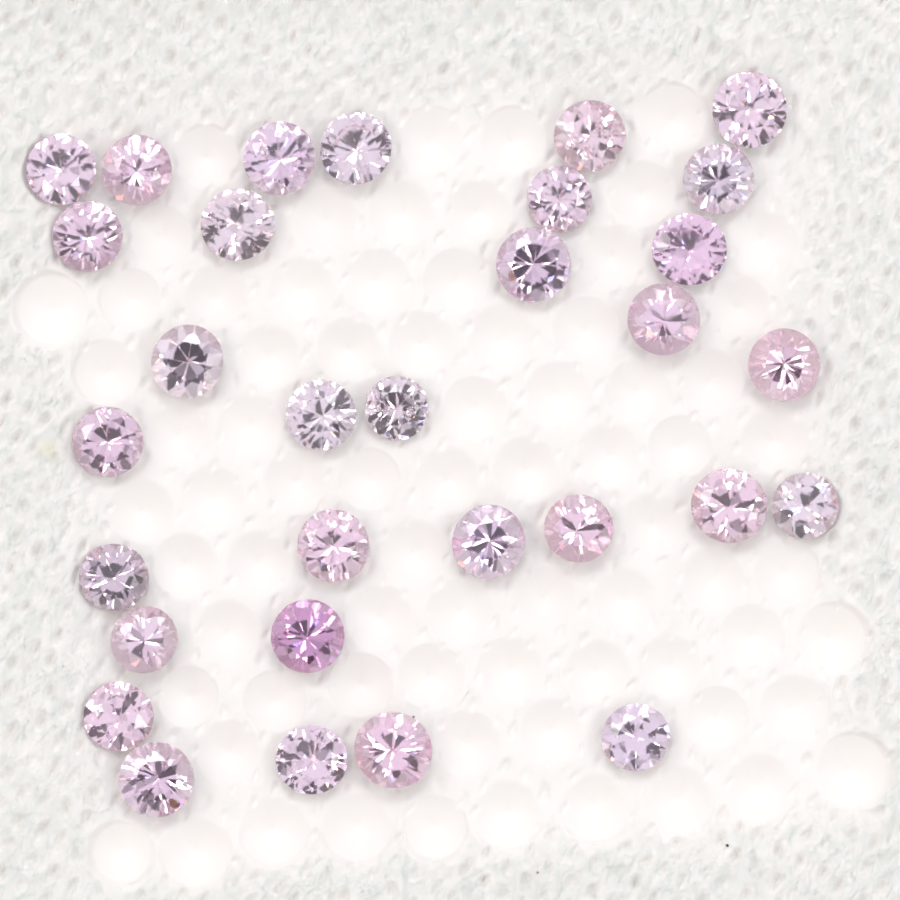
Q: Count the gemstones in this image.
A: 31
